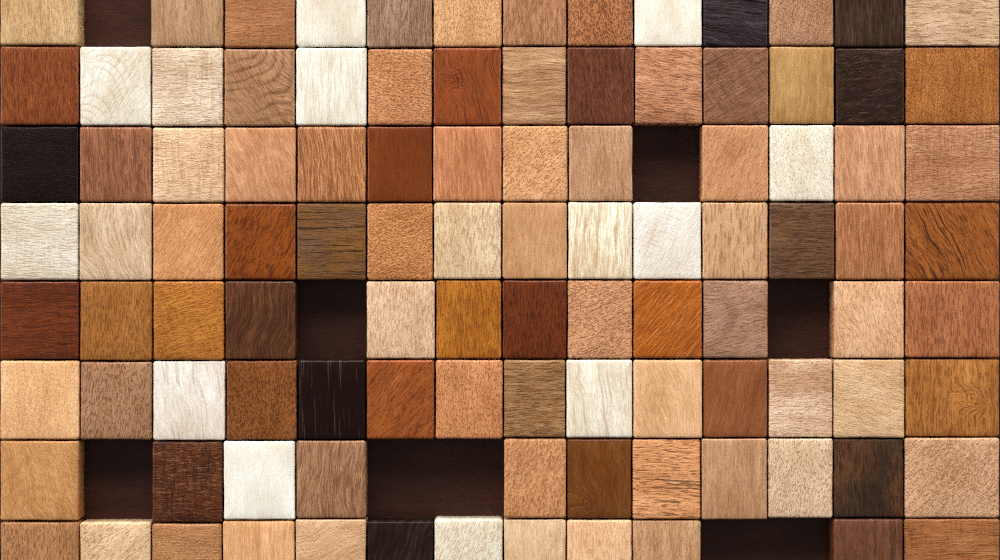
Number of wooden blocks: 103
